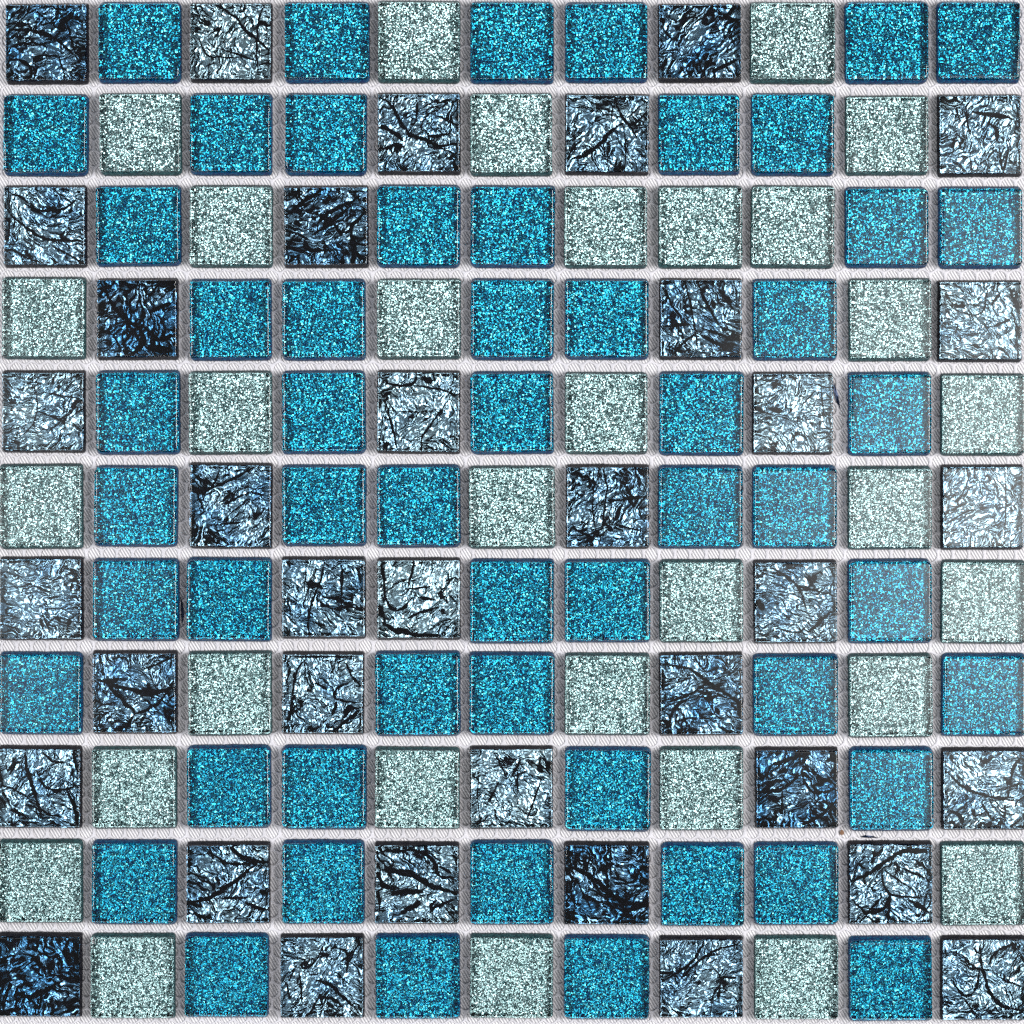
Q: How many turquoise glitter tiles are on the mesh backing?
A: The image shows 54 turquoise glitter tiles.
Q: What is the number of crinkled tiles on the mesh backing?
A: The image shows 36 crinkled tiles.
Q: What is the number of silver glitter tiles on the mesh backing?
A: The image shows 31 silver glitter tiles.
